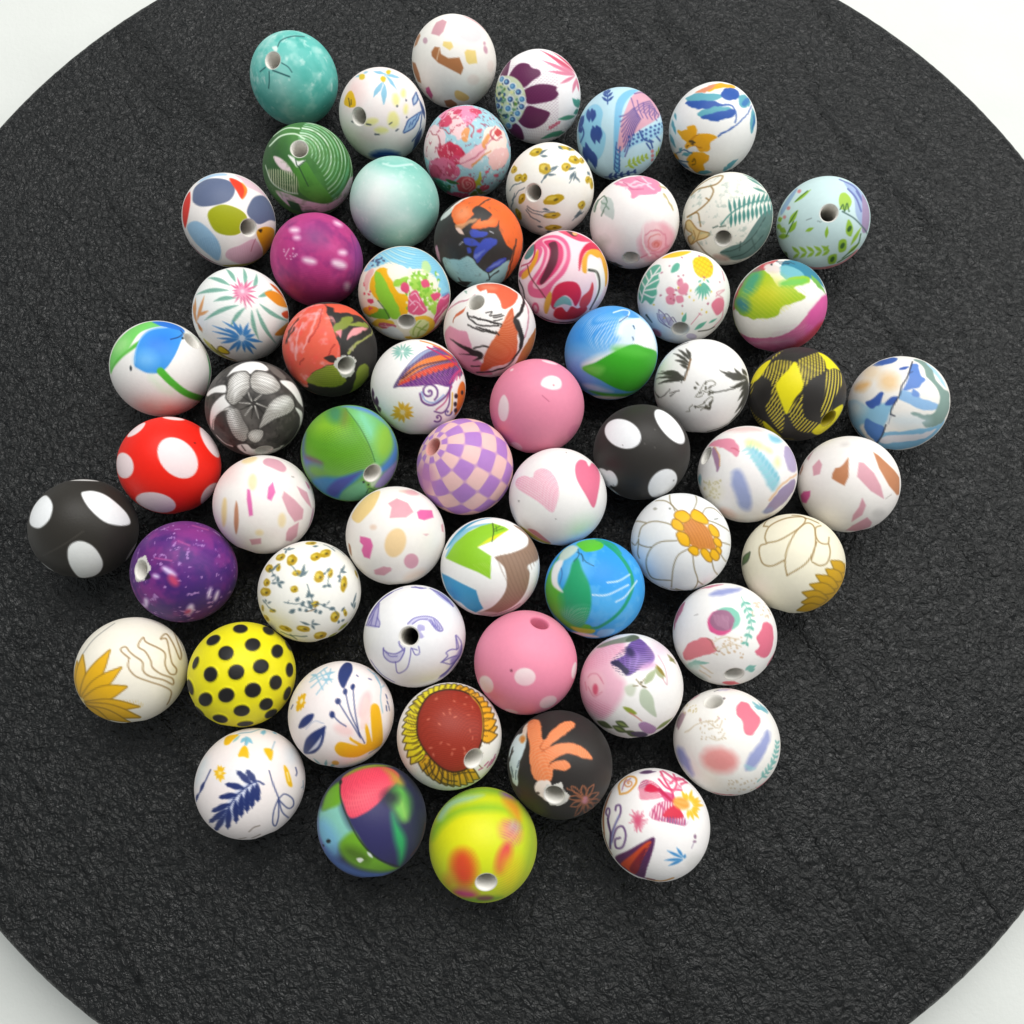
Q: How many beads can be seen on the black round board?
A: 61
